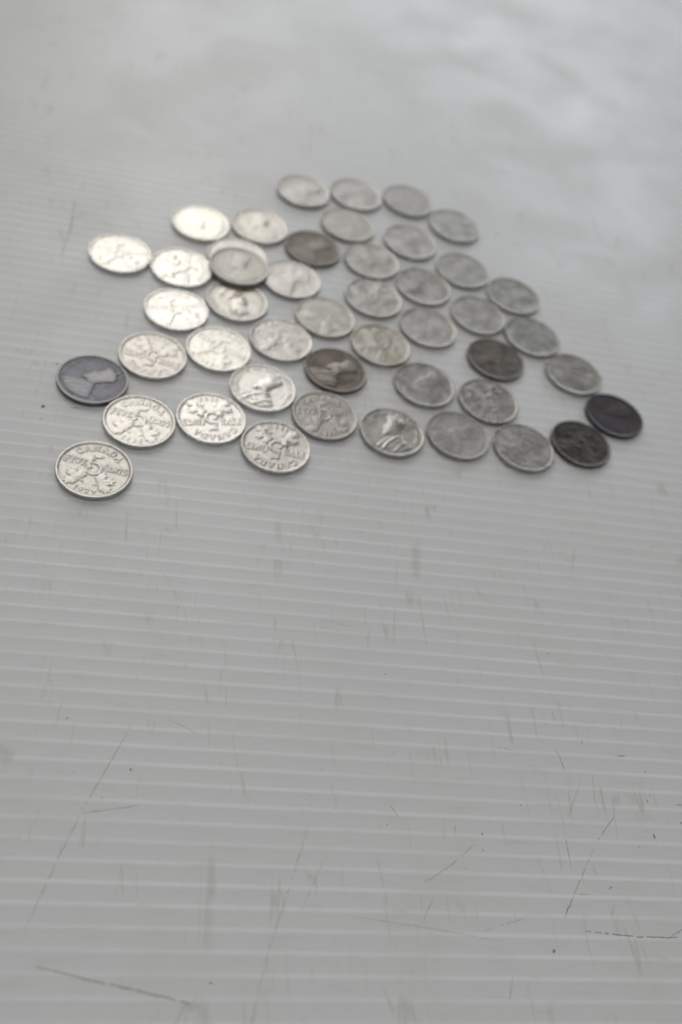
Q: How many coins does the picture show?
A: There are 46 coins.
